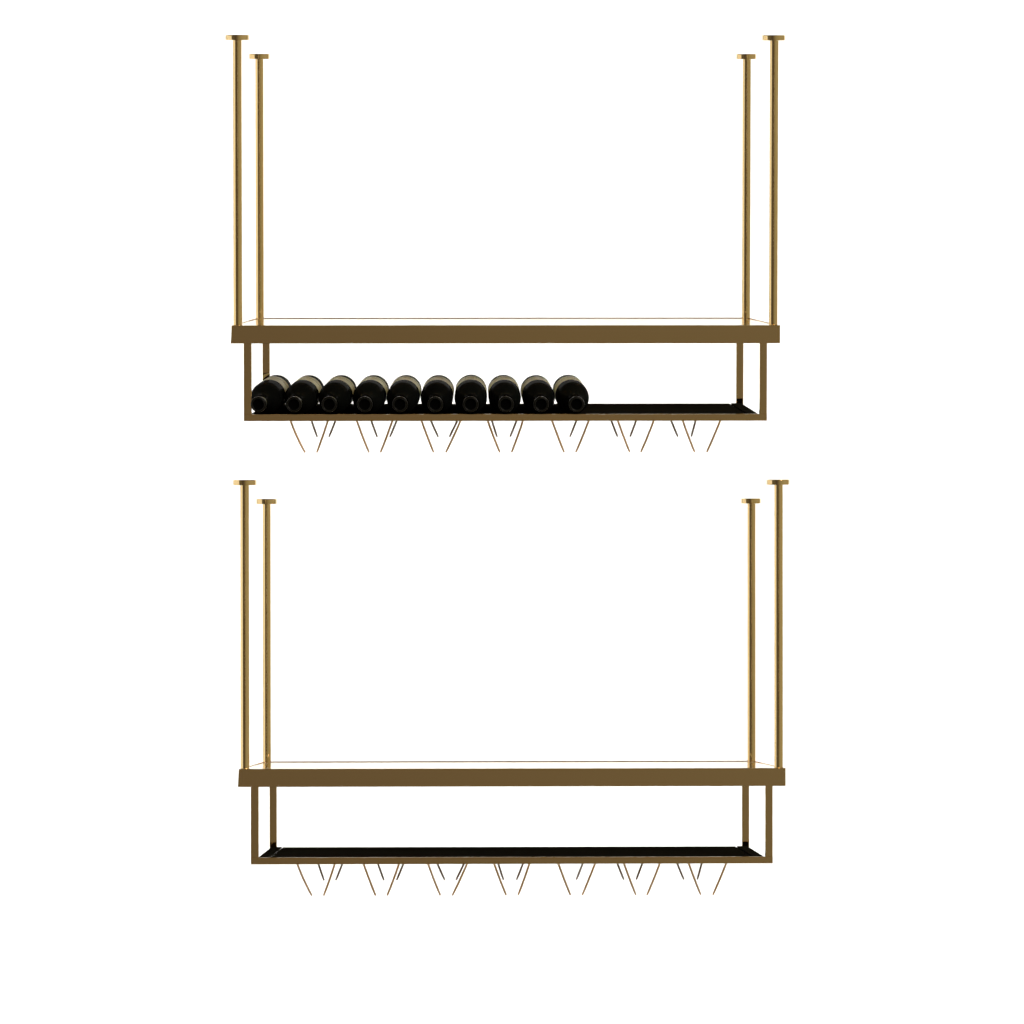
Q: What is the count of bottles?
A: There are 10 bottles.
